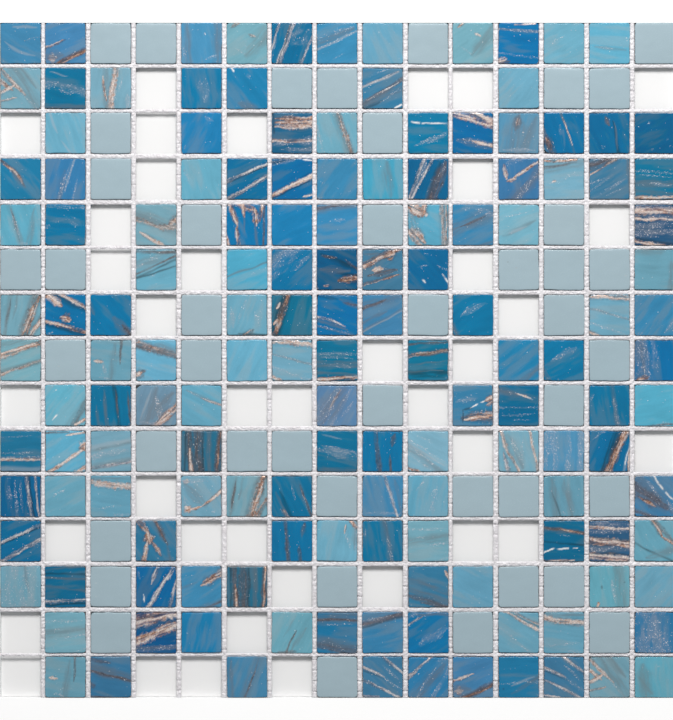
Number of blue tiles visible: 144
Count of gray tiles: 43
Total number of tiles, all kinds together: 187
